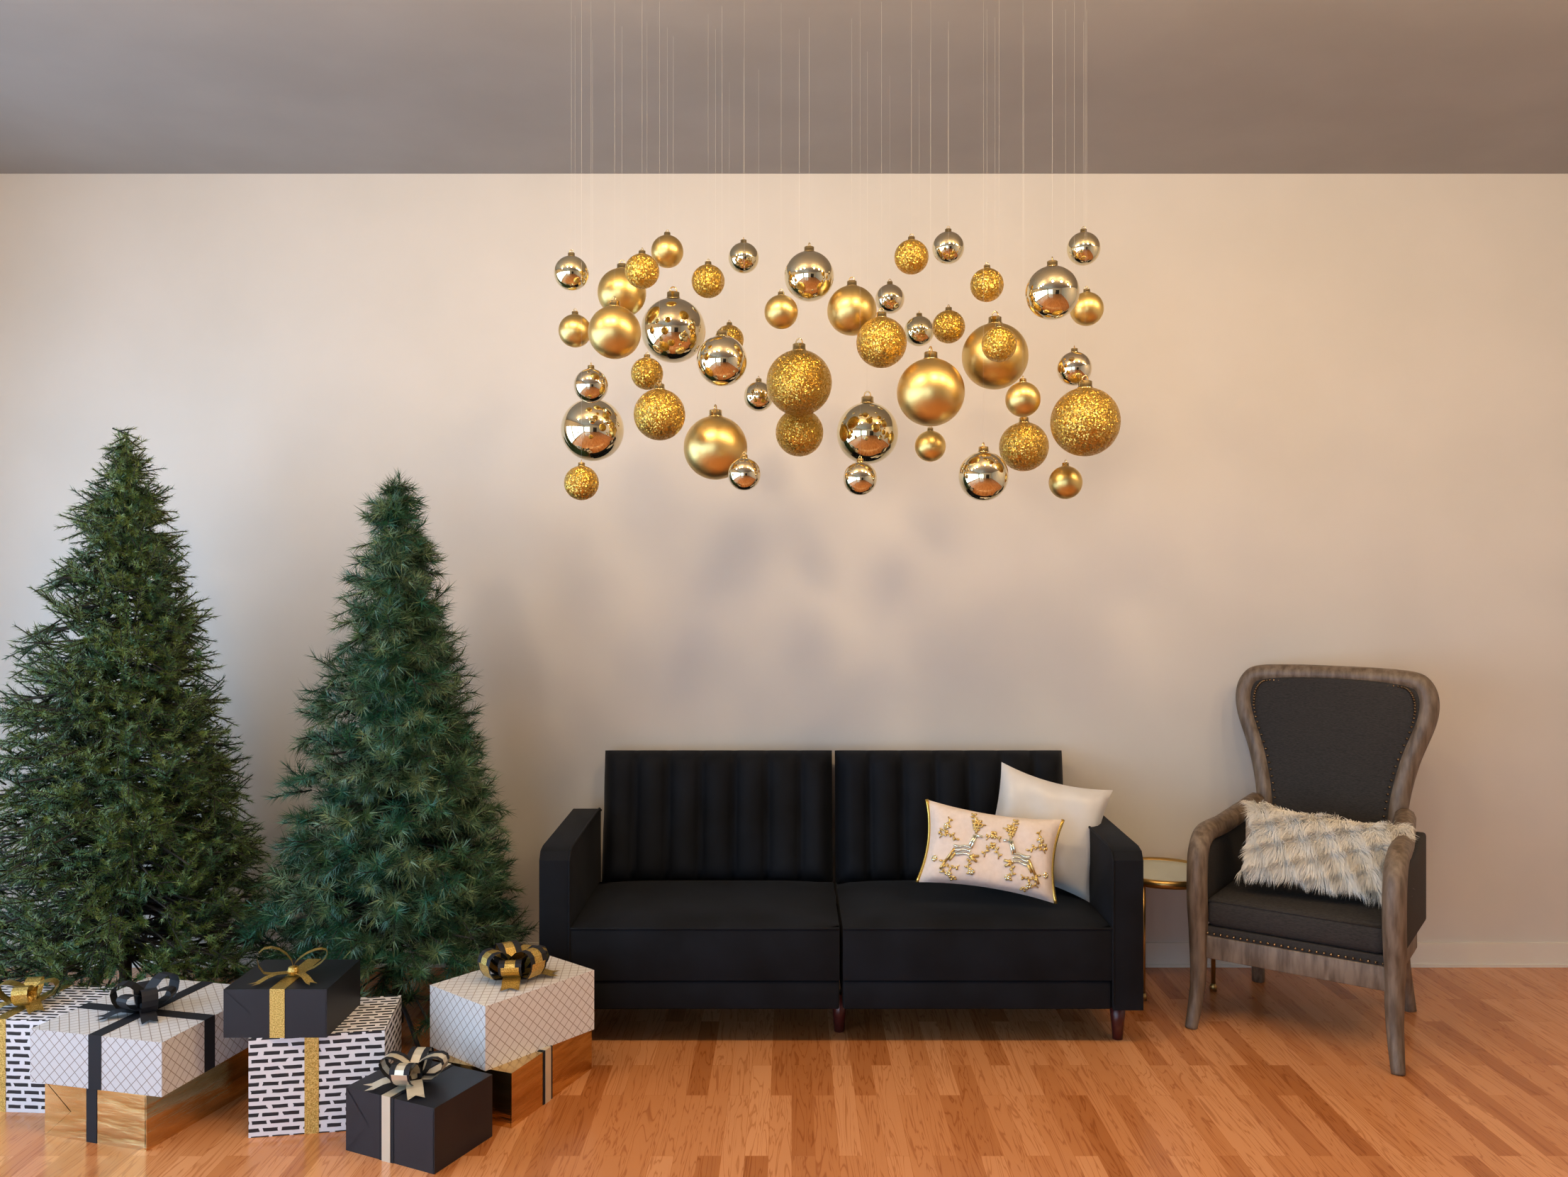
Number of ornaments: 46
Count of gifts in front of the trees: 8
